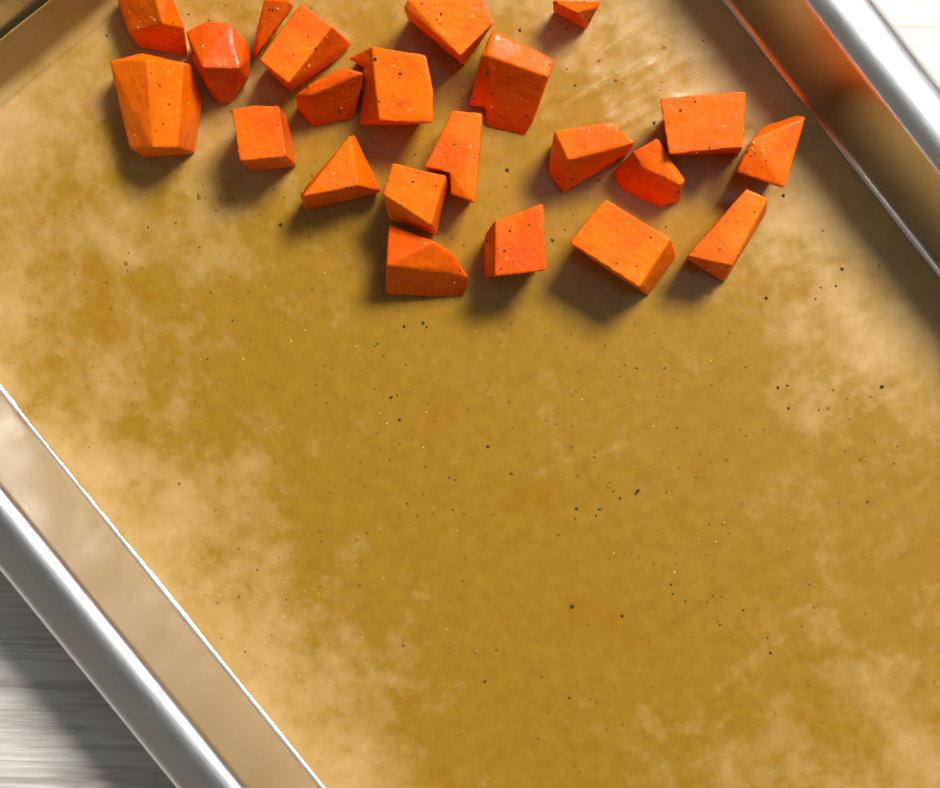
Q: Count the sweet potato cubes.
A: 22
